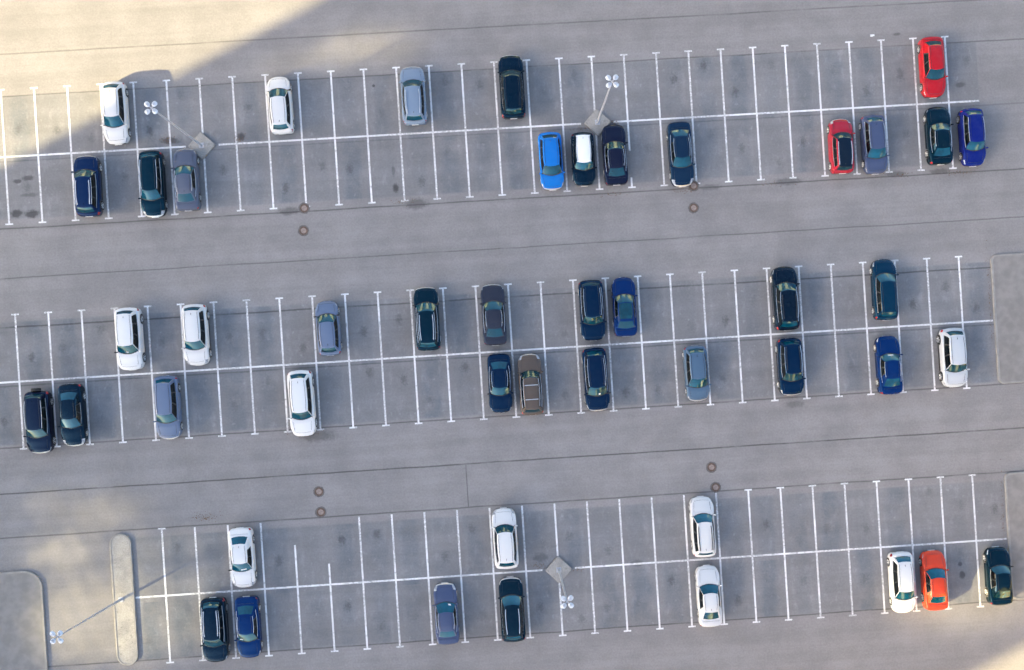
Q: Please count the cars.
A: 47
